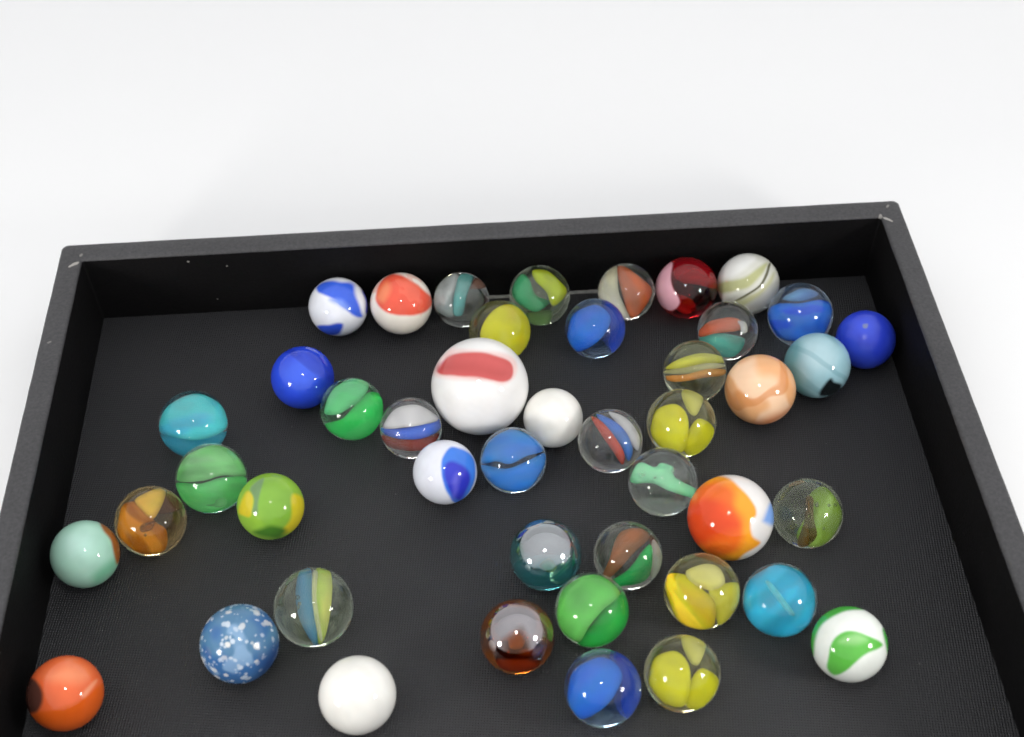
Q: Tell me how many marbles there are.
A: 45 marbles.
